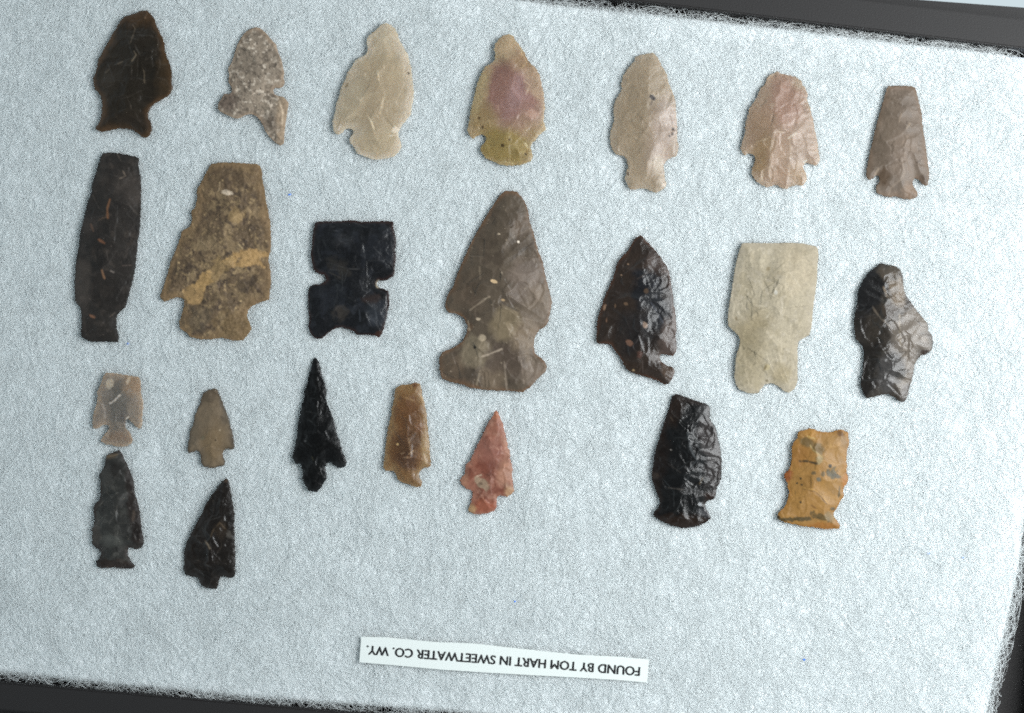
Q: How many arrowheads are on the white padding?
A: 23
